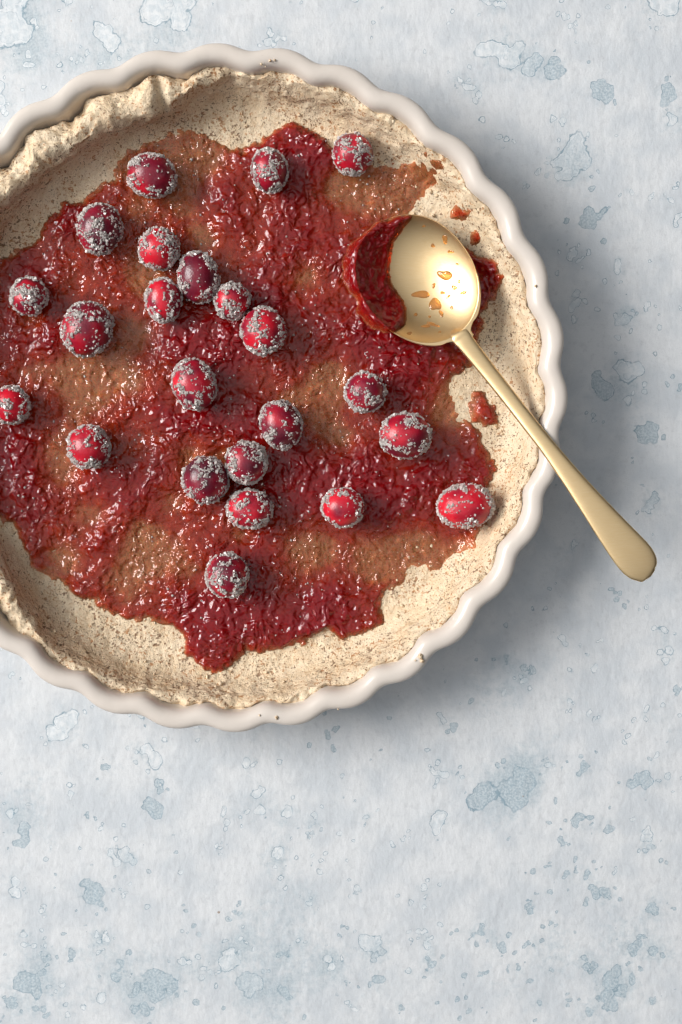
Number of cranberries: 23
